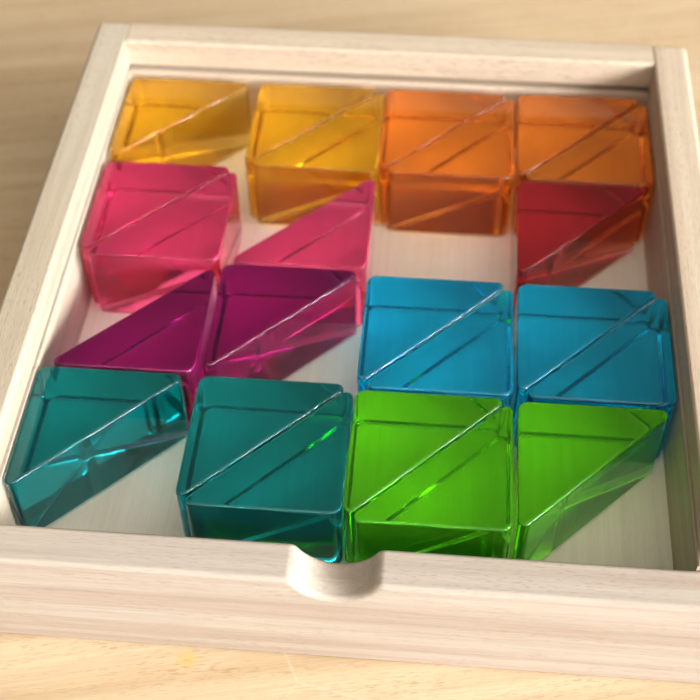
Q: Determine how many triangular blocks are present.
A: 23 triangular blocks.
